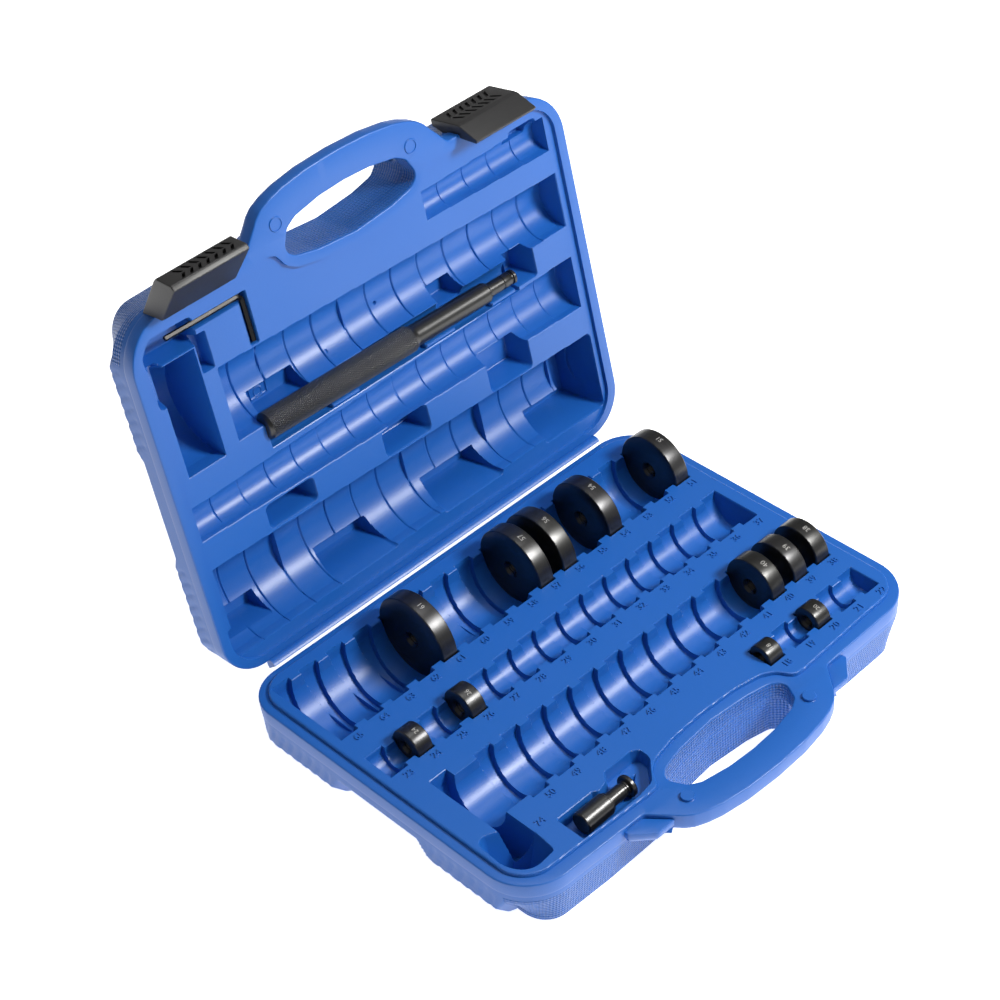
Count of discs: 12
